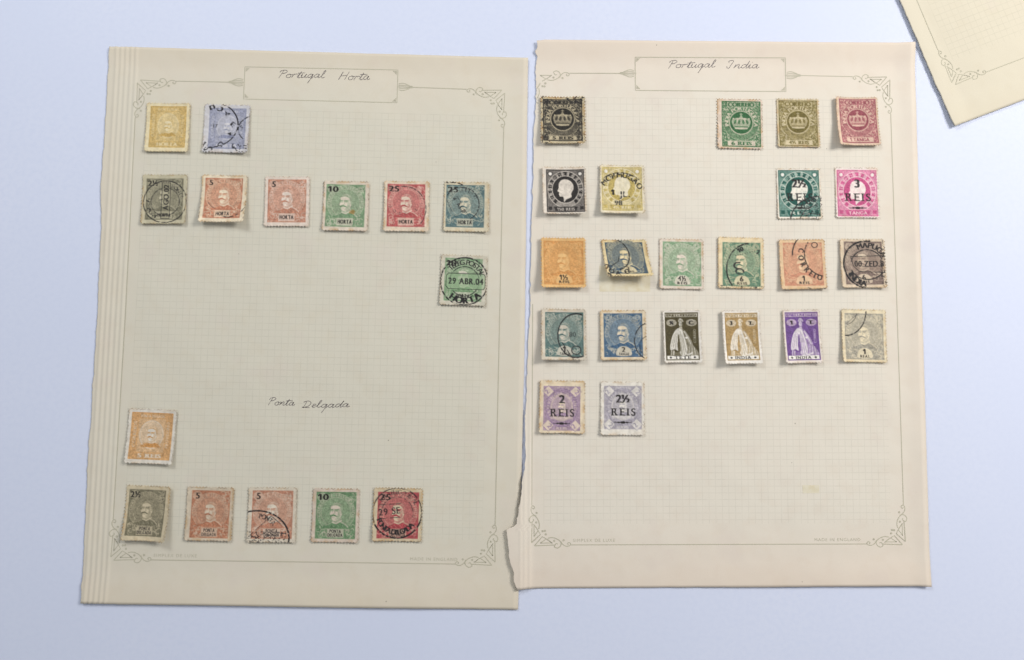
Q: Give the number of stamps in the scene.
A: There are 37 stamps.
